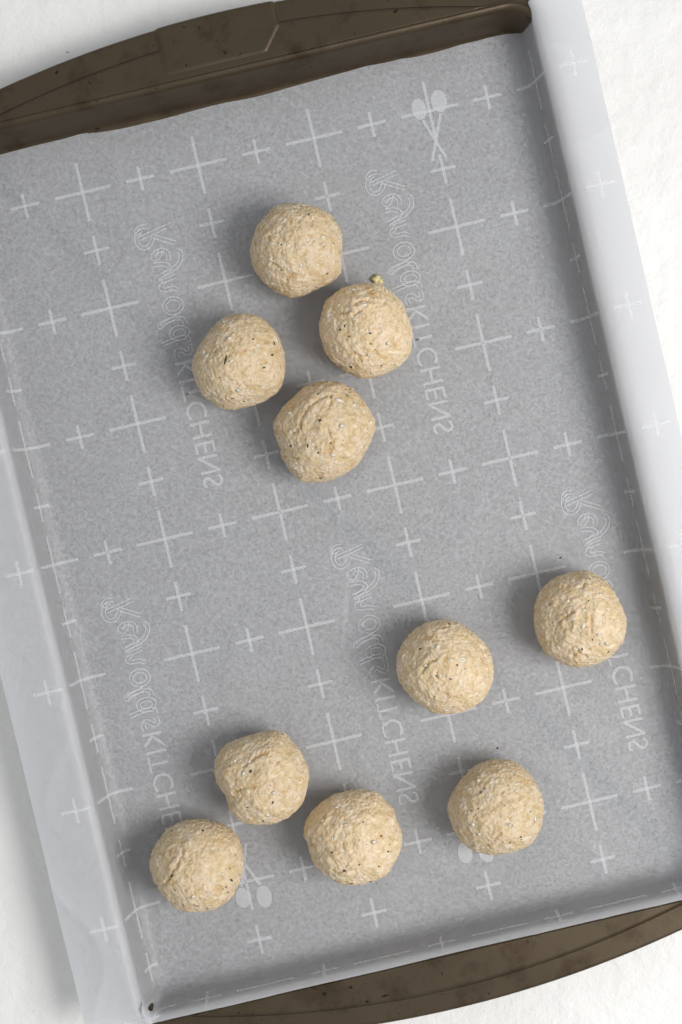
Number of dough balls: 10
